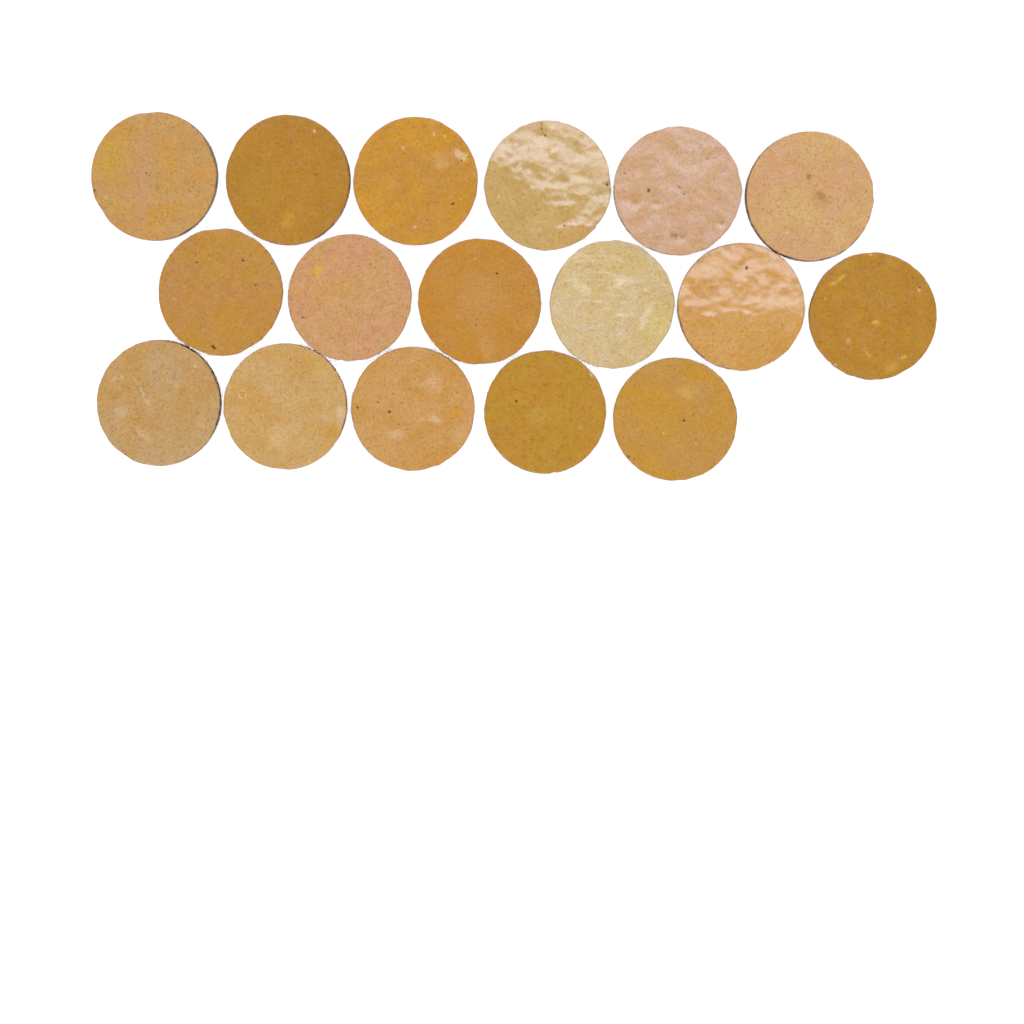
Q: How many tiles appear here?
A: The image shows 17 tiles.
